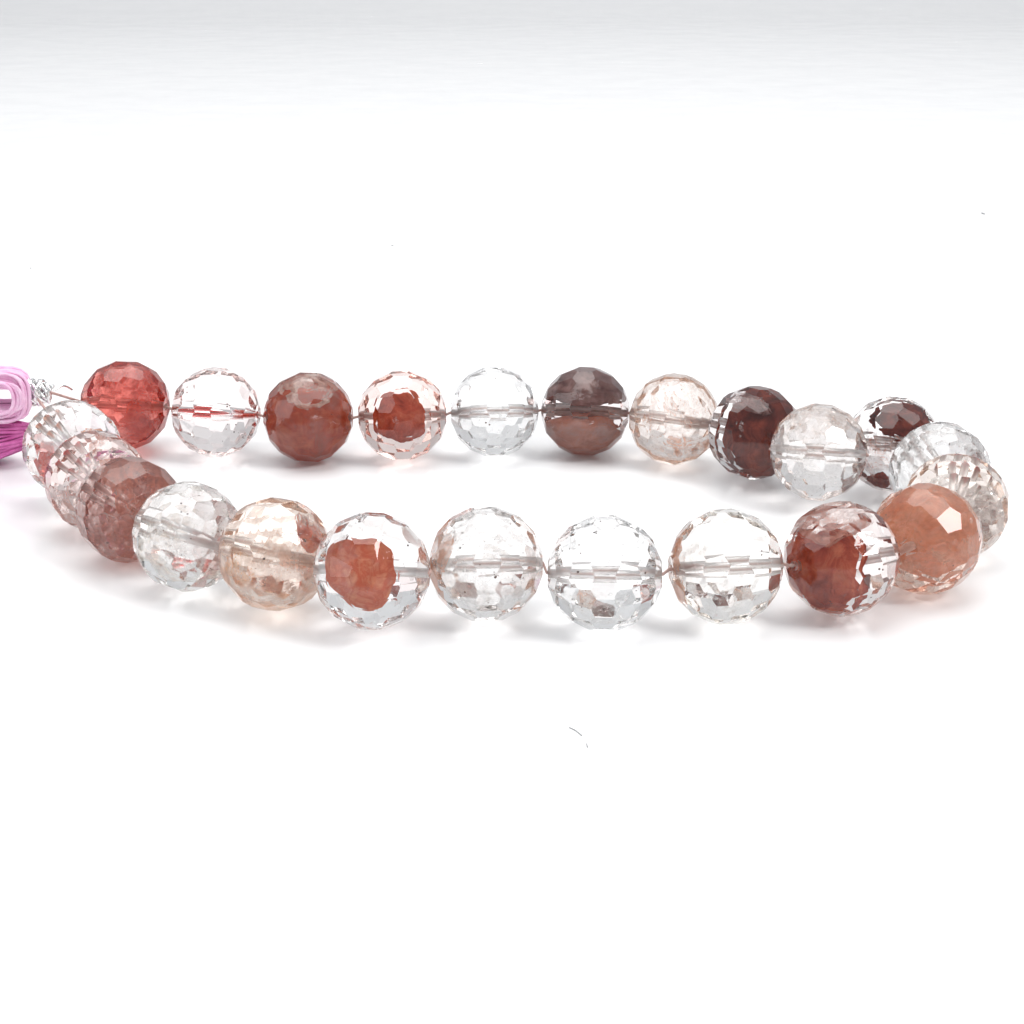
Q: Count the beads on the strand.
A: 23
